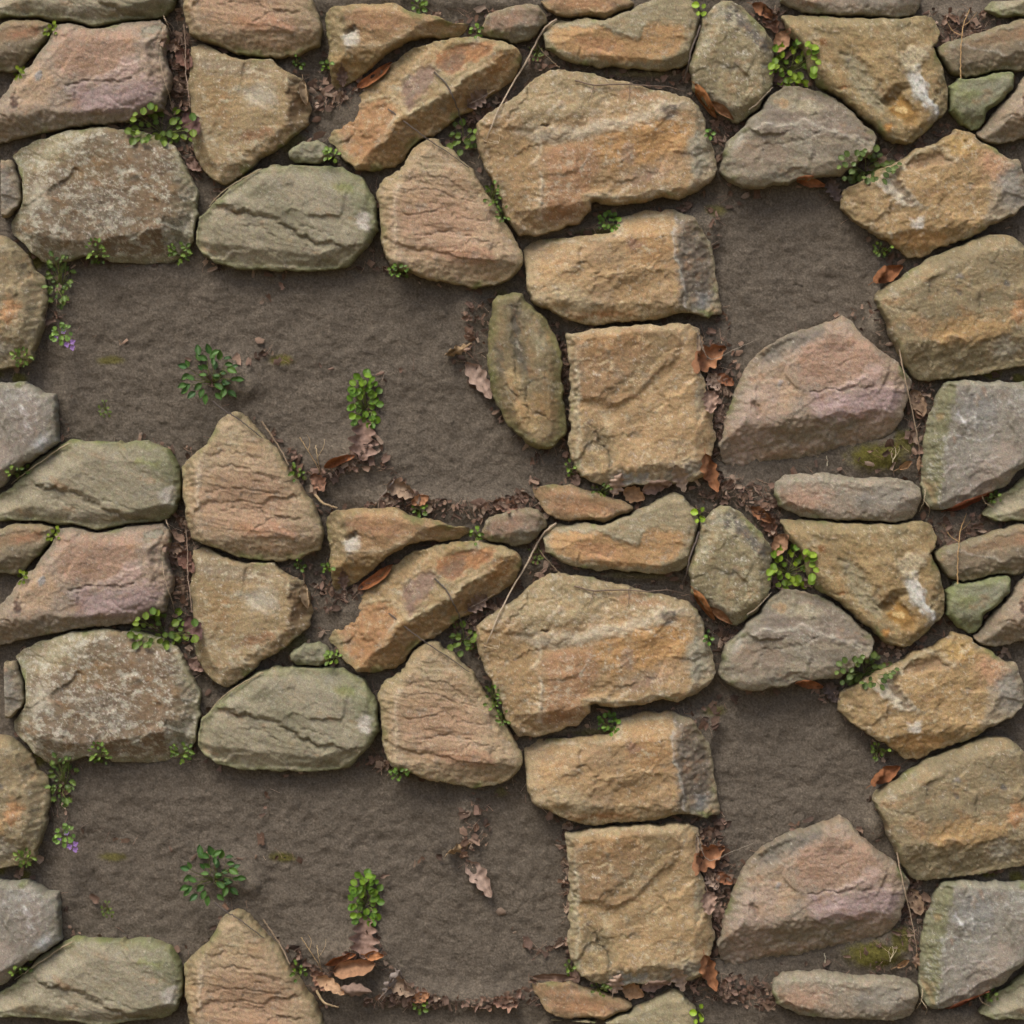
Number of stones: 71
